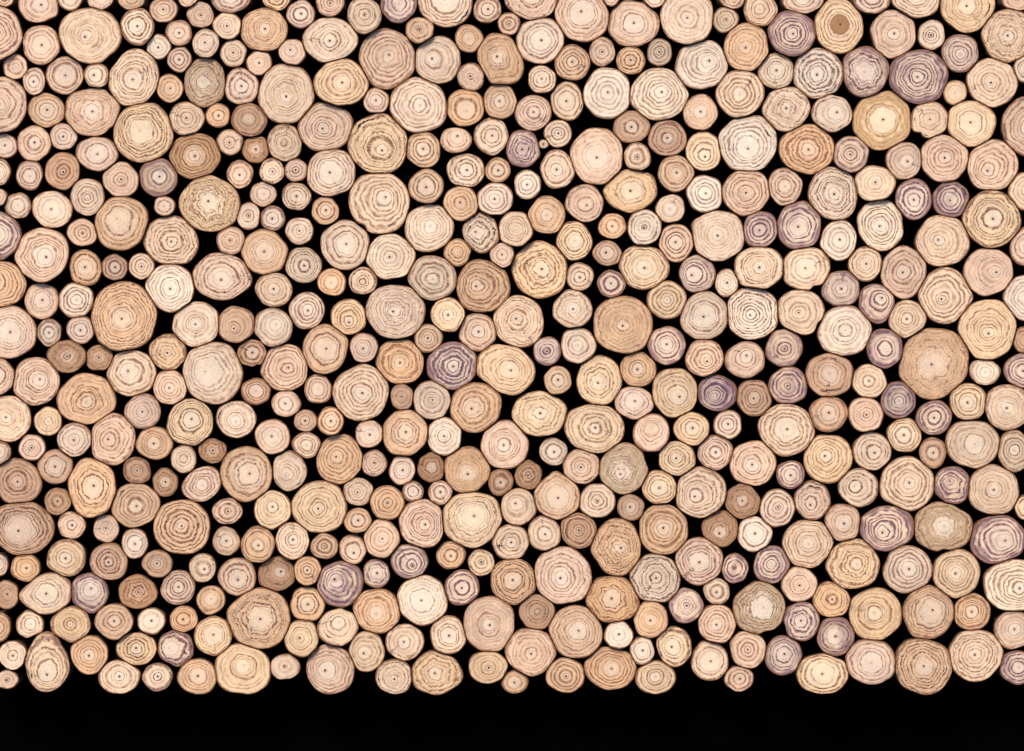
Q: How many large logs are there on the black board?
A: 169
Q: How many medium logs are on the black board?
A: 182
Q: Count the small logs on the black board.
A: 151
